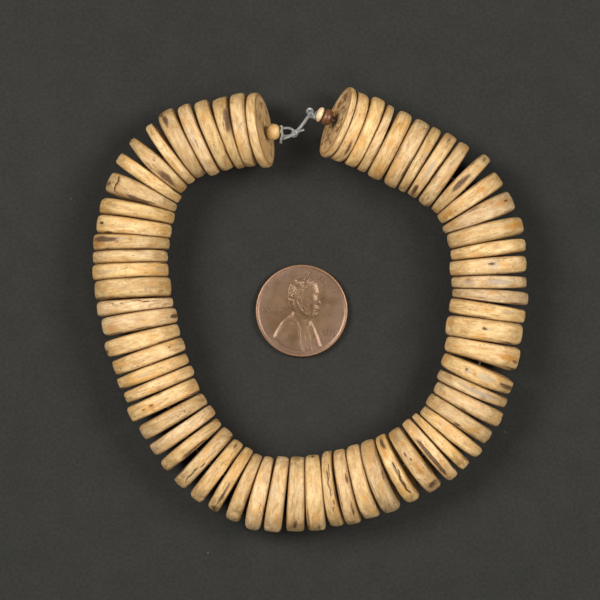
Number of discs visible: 67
